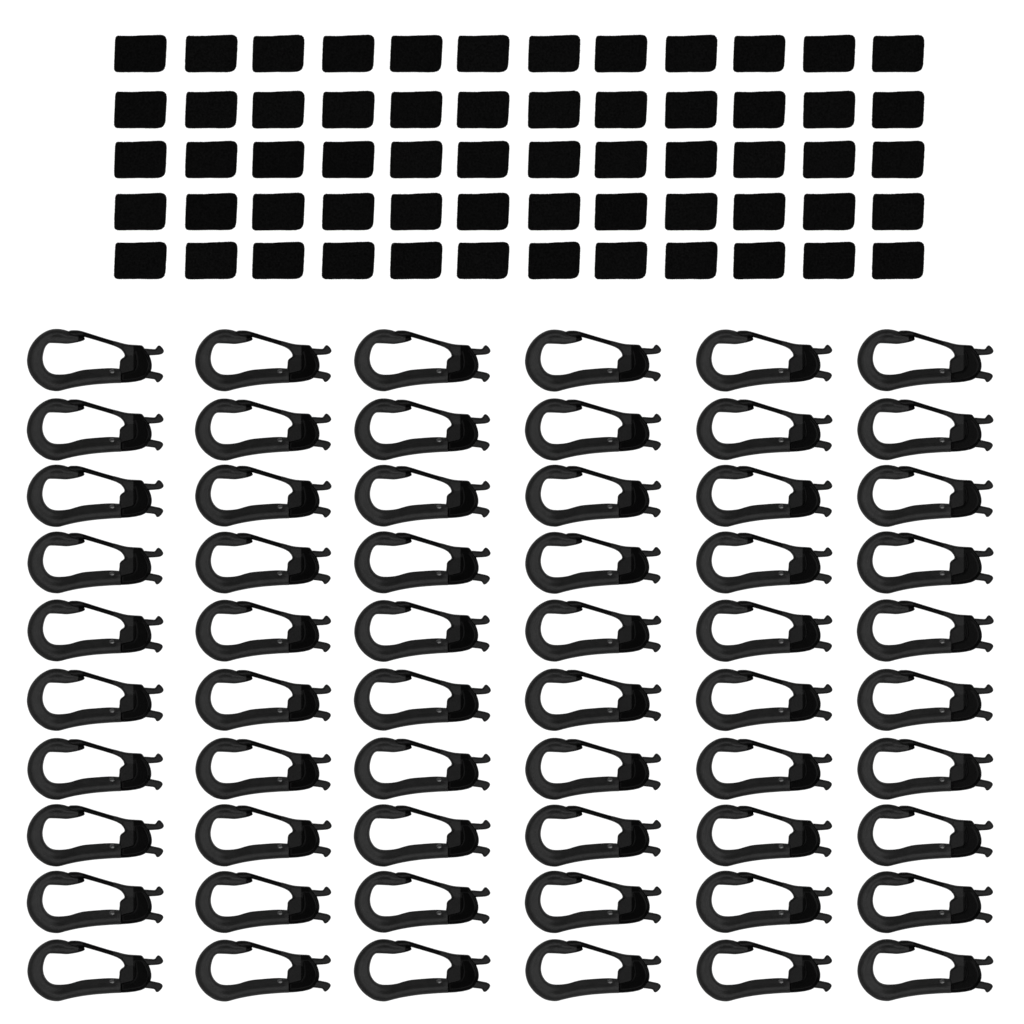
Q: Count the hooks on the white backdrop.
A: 60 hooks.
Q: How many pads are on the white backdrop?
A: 60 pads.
